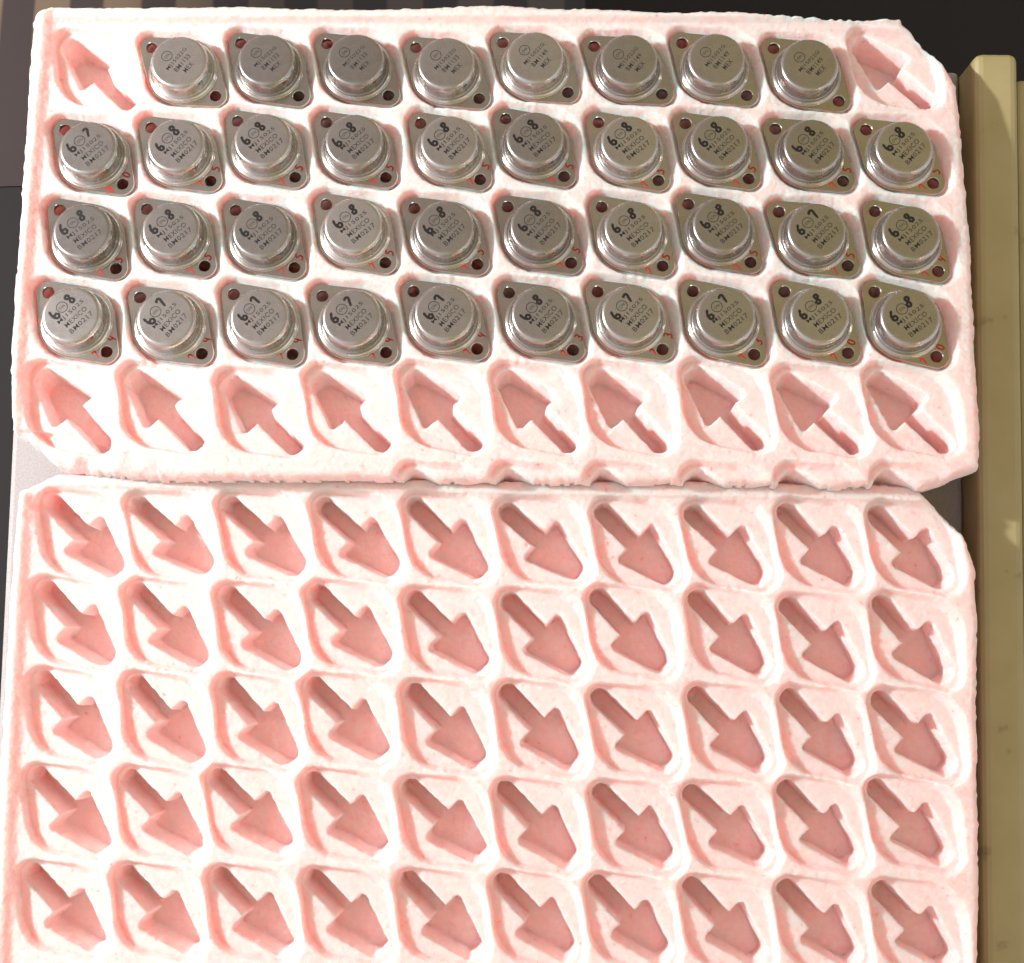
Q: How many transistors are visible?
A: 38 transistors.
